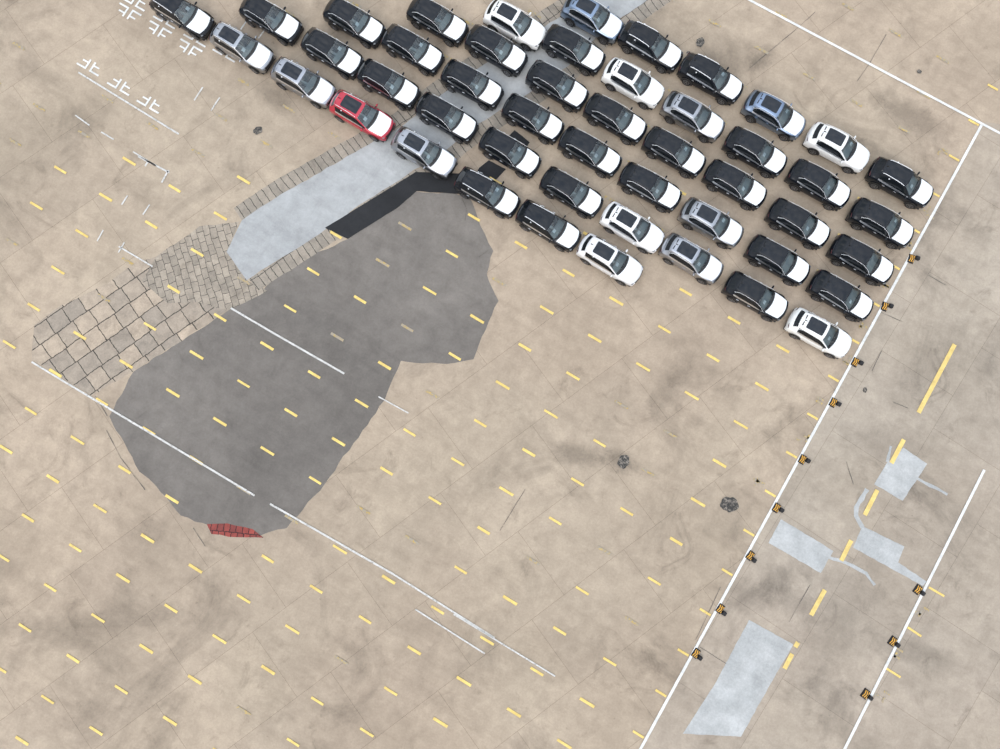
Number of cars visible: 48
